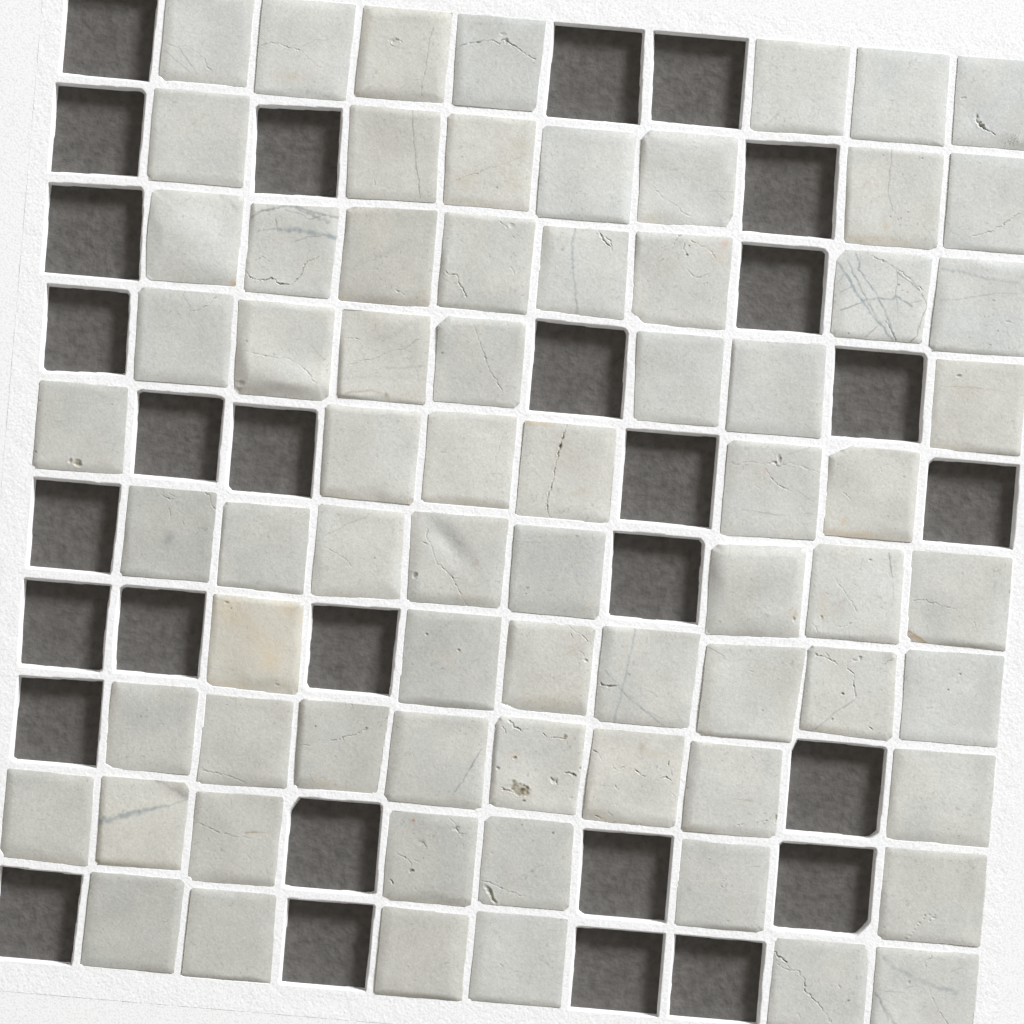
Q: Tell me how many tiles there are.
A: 71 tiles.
